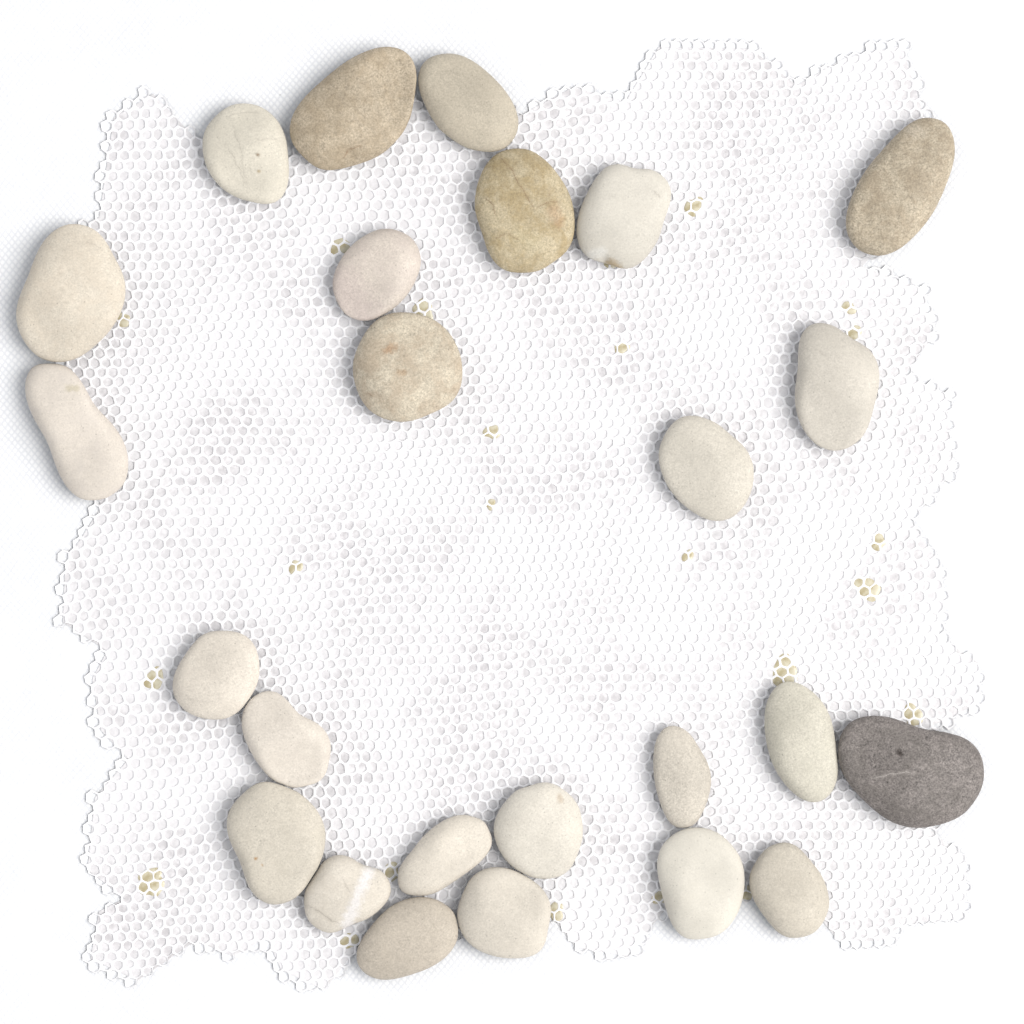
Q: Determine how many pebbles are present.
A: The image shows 25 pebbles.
